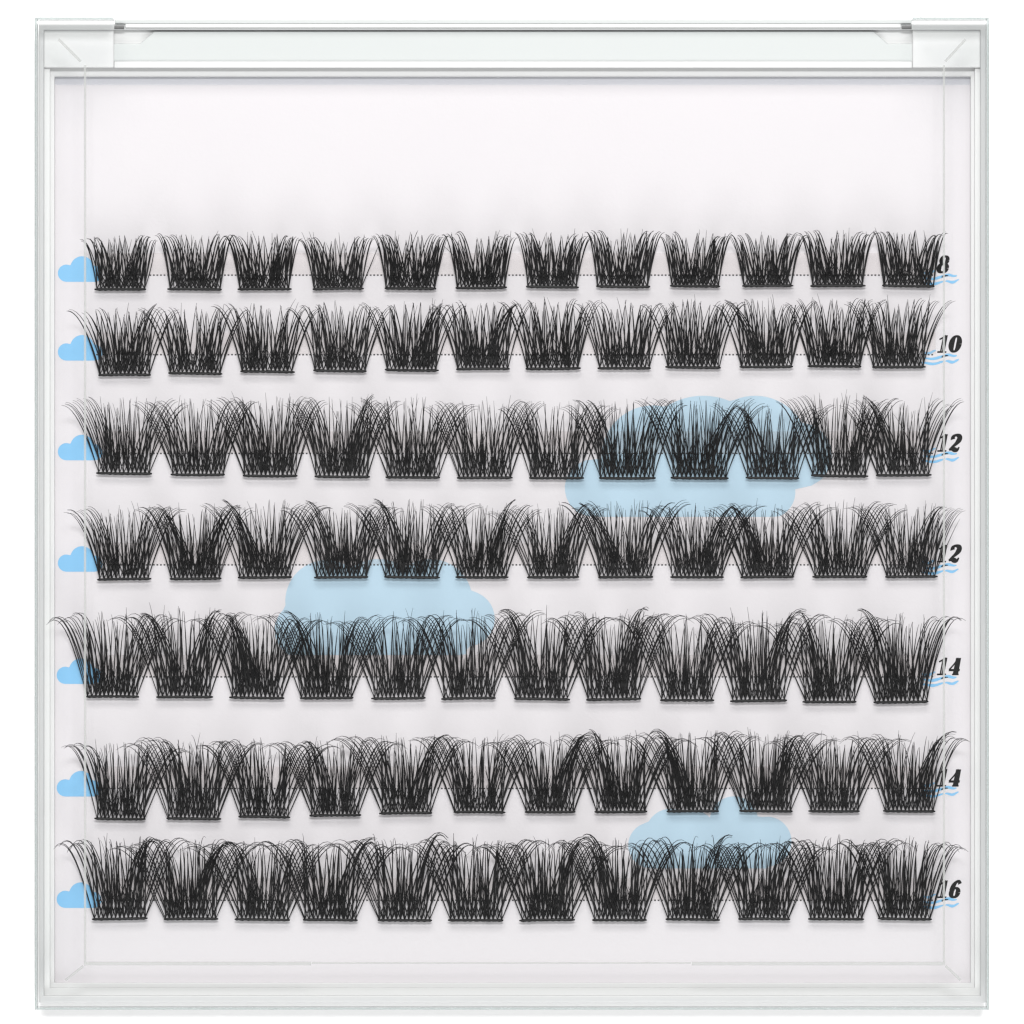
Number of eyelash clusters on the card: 84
